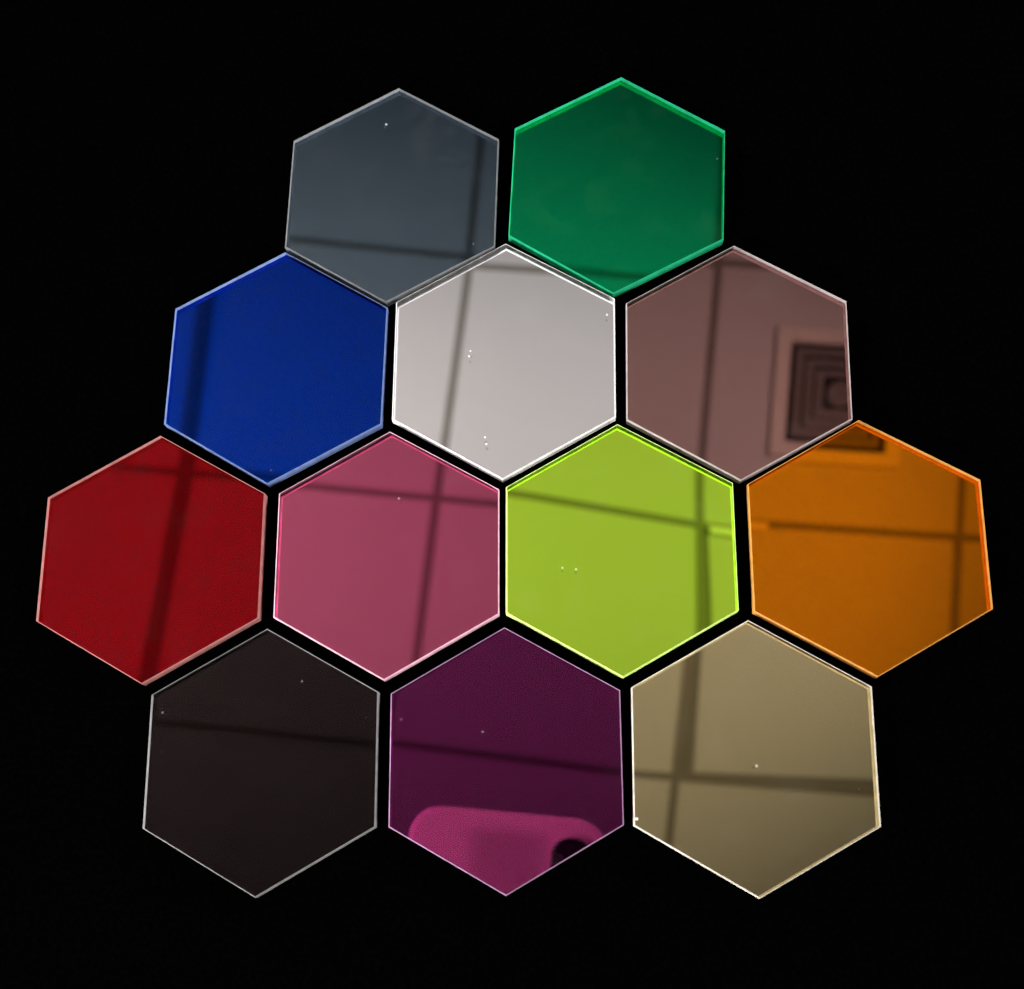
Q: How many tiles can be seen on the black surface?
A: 12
